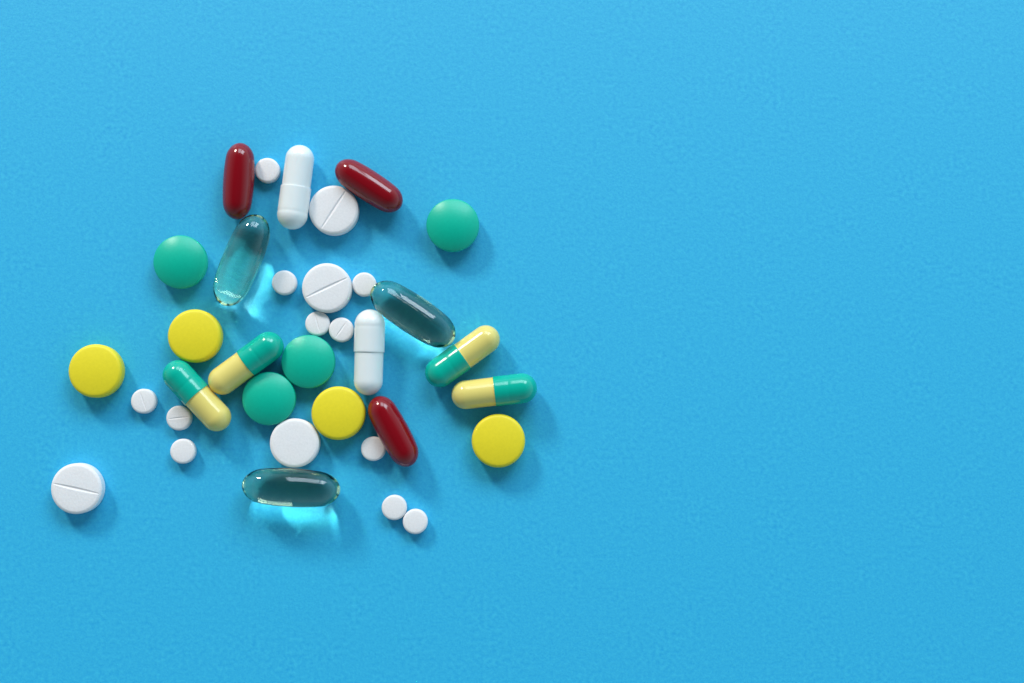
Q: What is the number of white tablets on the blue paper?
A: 15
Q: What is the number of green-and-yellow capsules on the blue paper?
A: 4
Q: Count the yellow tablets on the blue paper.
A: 4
